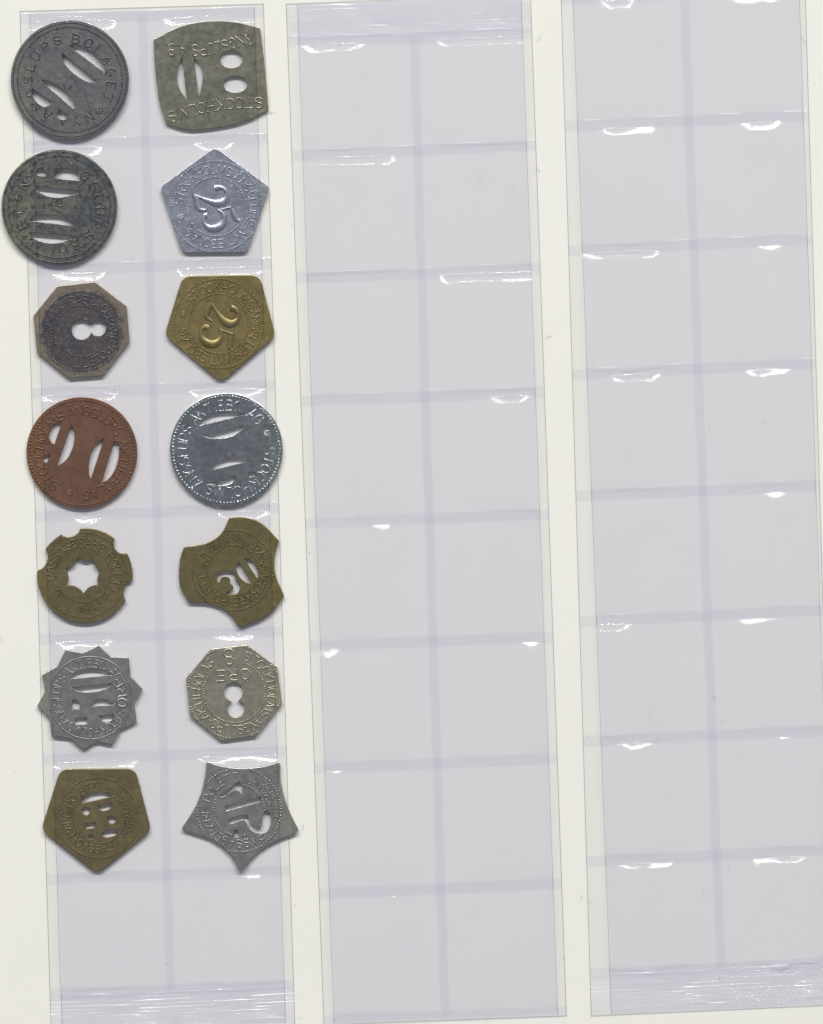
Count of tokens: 14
